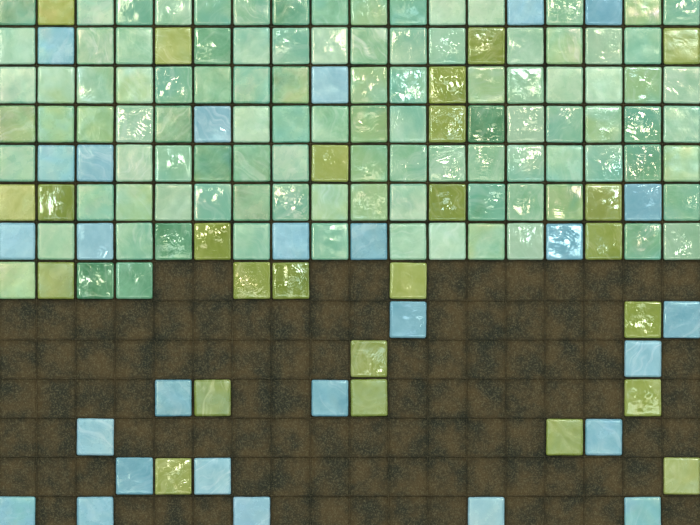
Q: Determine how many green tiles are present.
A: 103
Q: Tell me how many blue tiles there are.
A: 27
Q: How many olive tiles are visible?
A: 25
